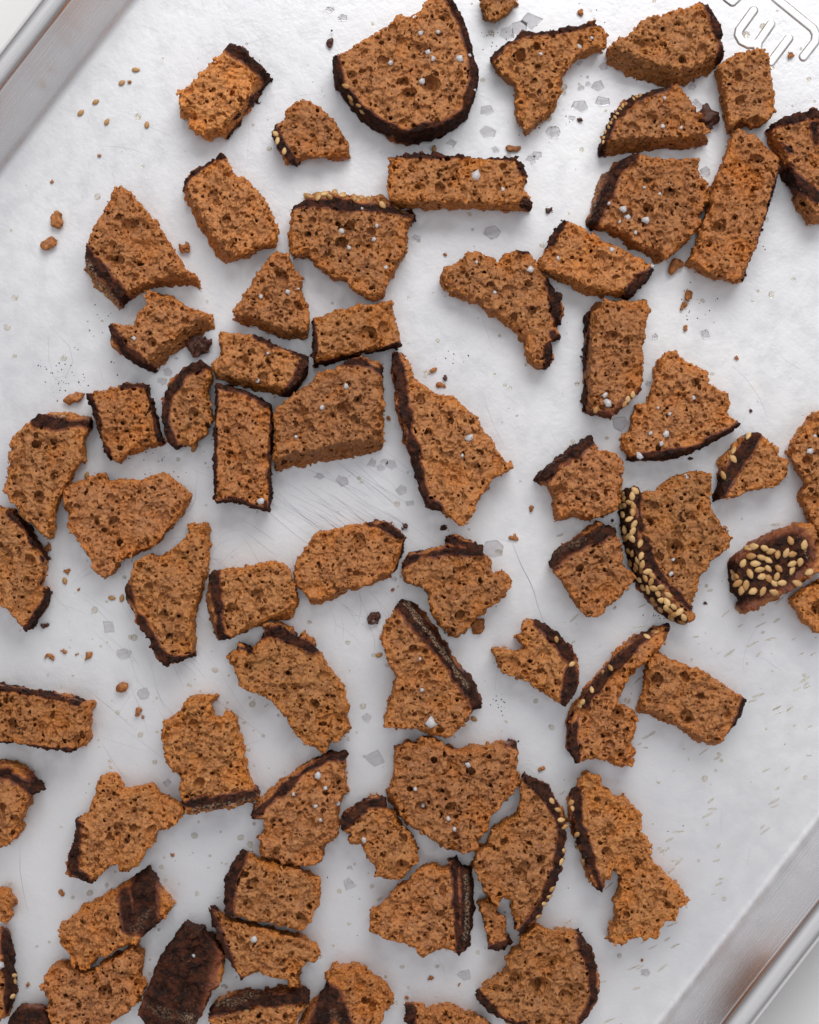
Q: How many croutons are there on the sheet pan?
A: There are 70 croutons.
